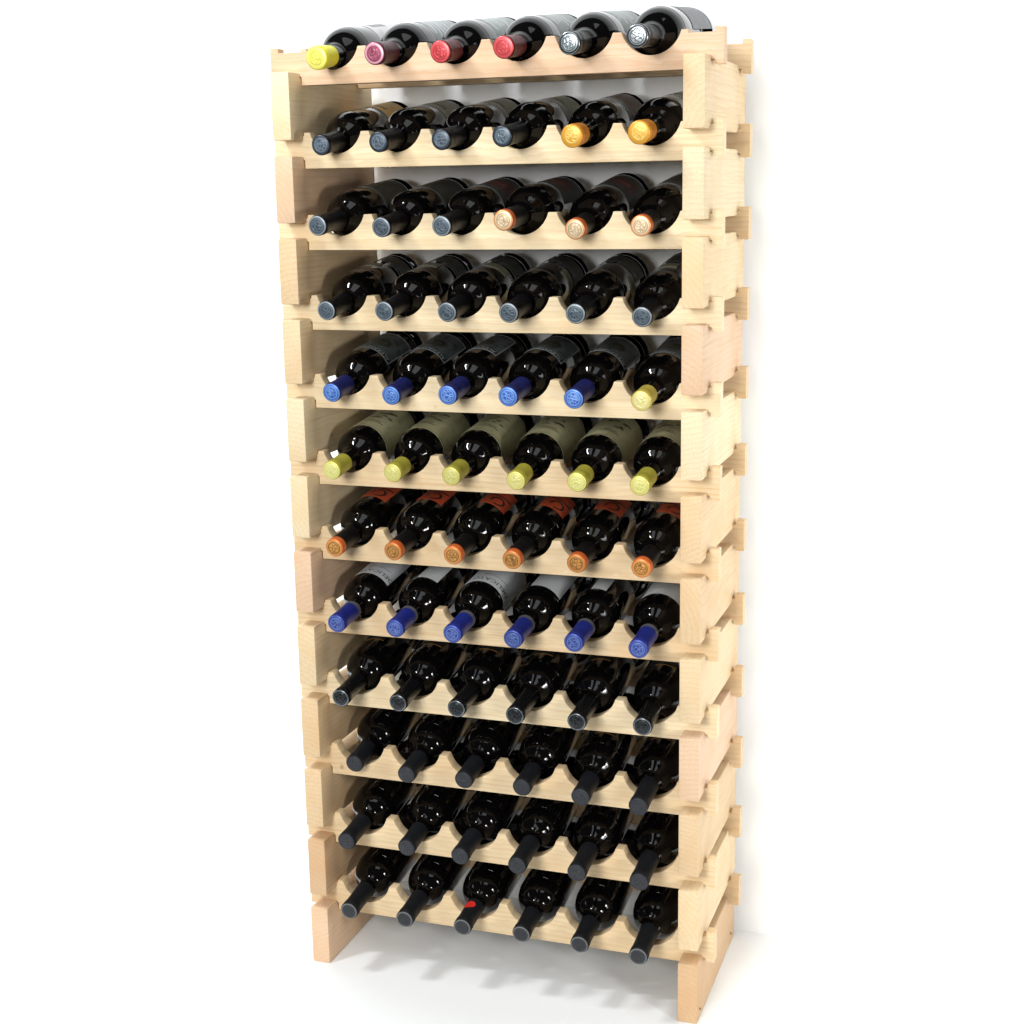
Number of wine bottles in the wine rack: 72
